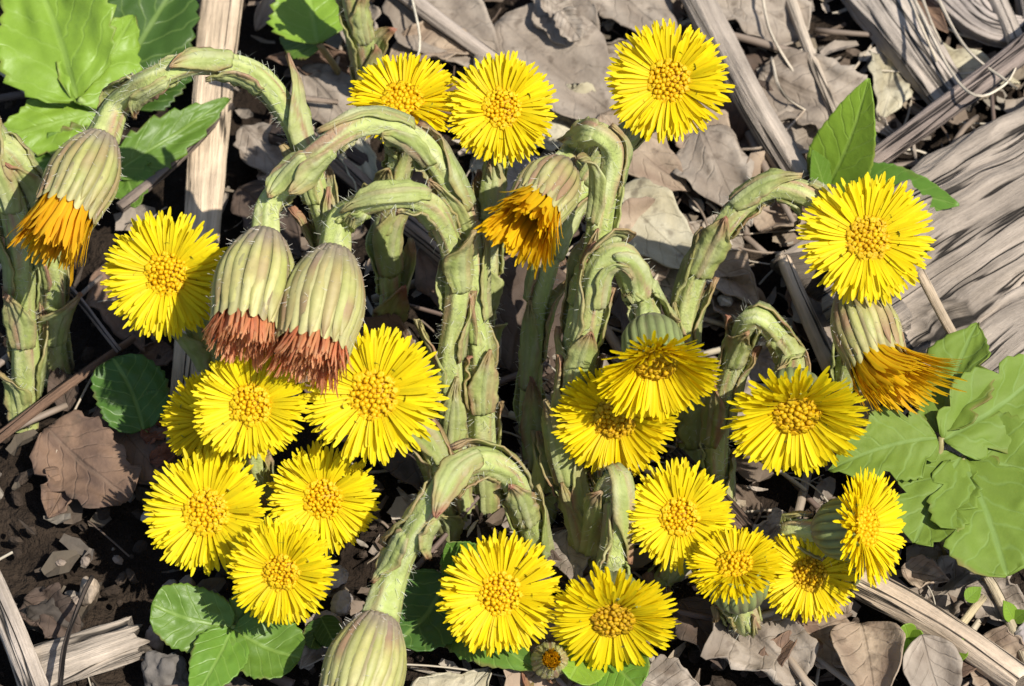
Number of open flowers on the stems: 20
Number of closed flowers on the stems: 7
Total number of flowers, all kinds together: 27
